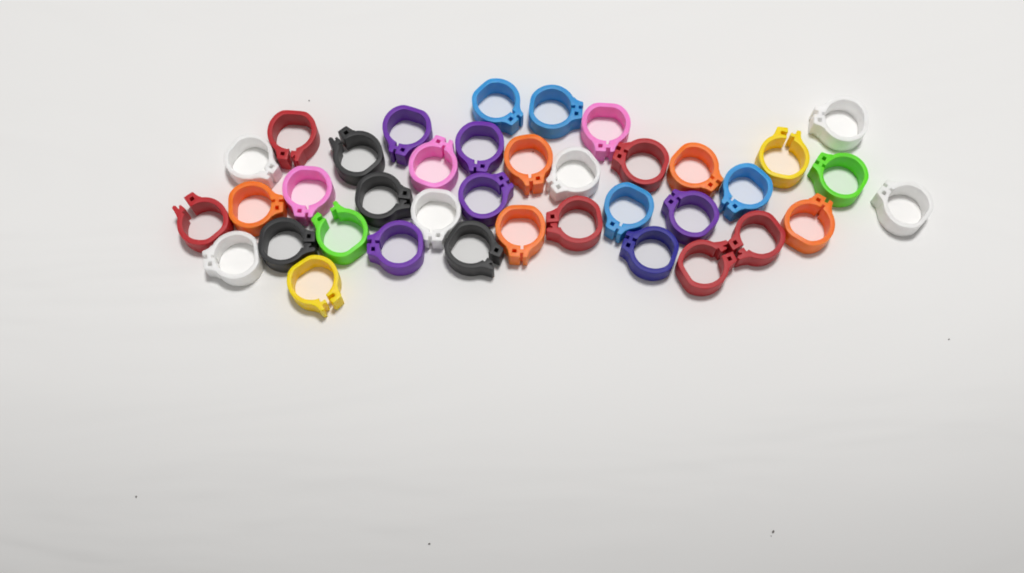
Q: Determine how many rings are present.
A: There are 38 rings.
